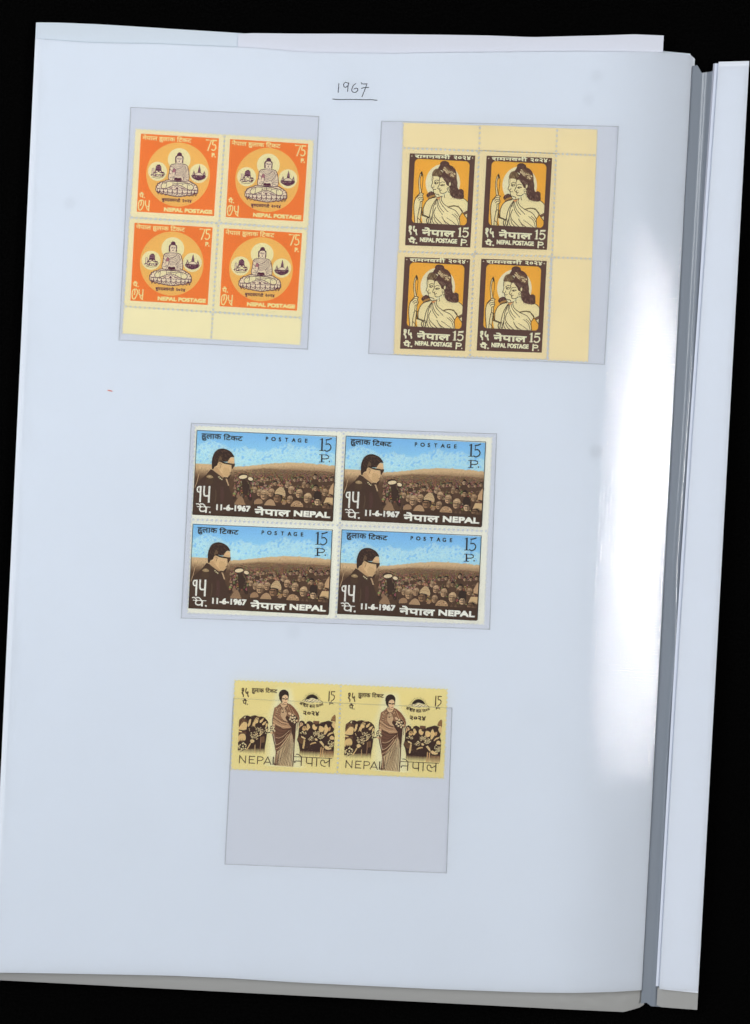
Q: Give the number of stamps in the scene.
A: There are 14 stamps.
